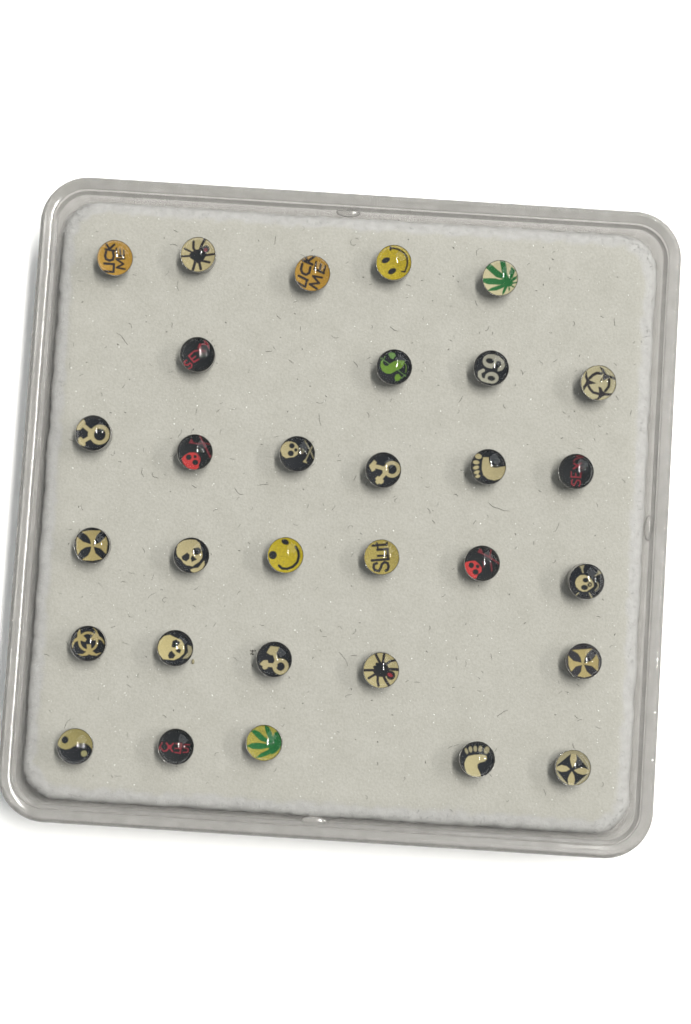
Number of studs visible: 31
